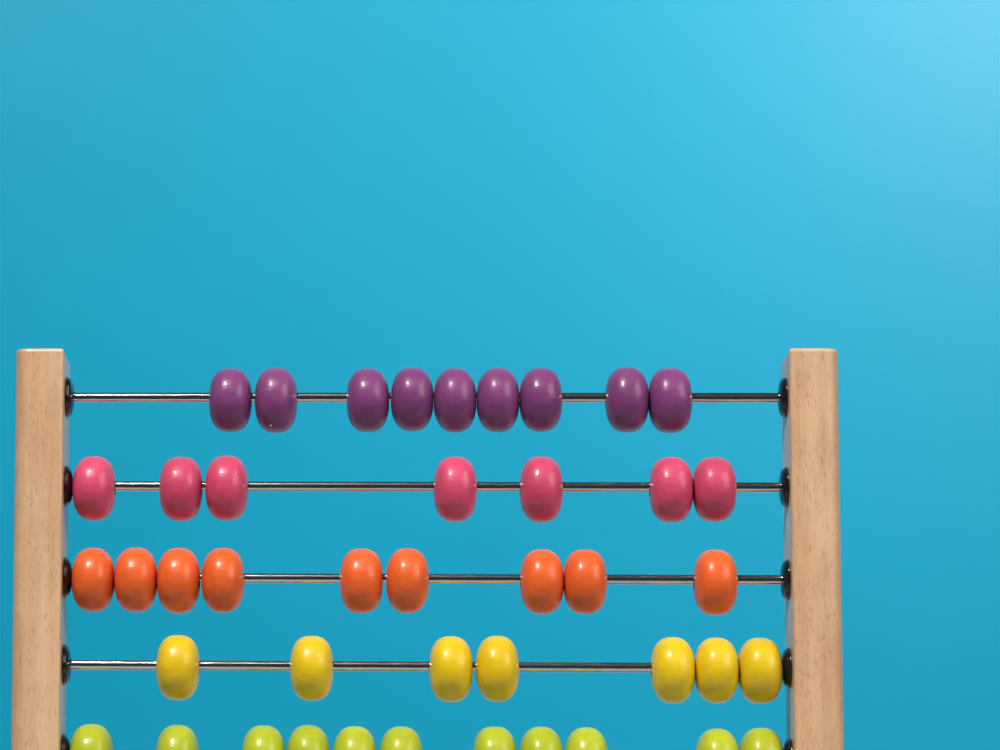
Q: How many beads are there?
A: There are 43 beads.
